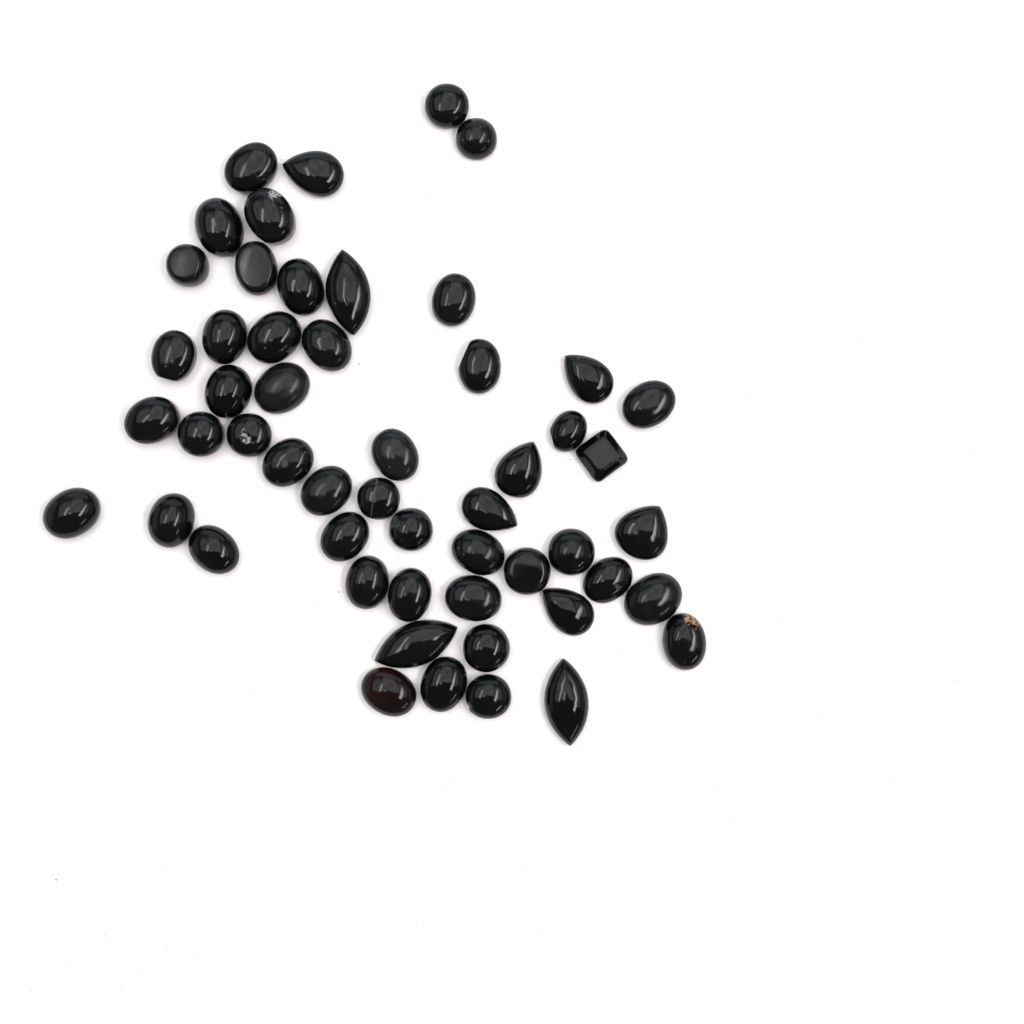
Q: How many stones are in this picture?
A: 53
